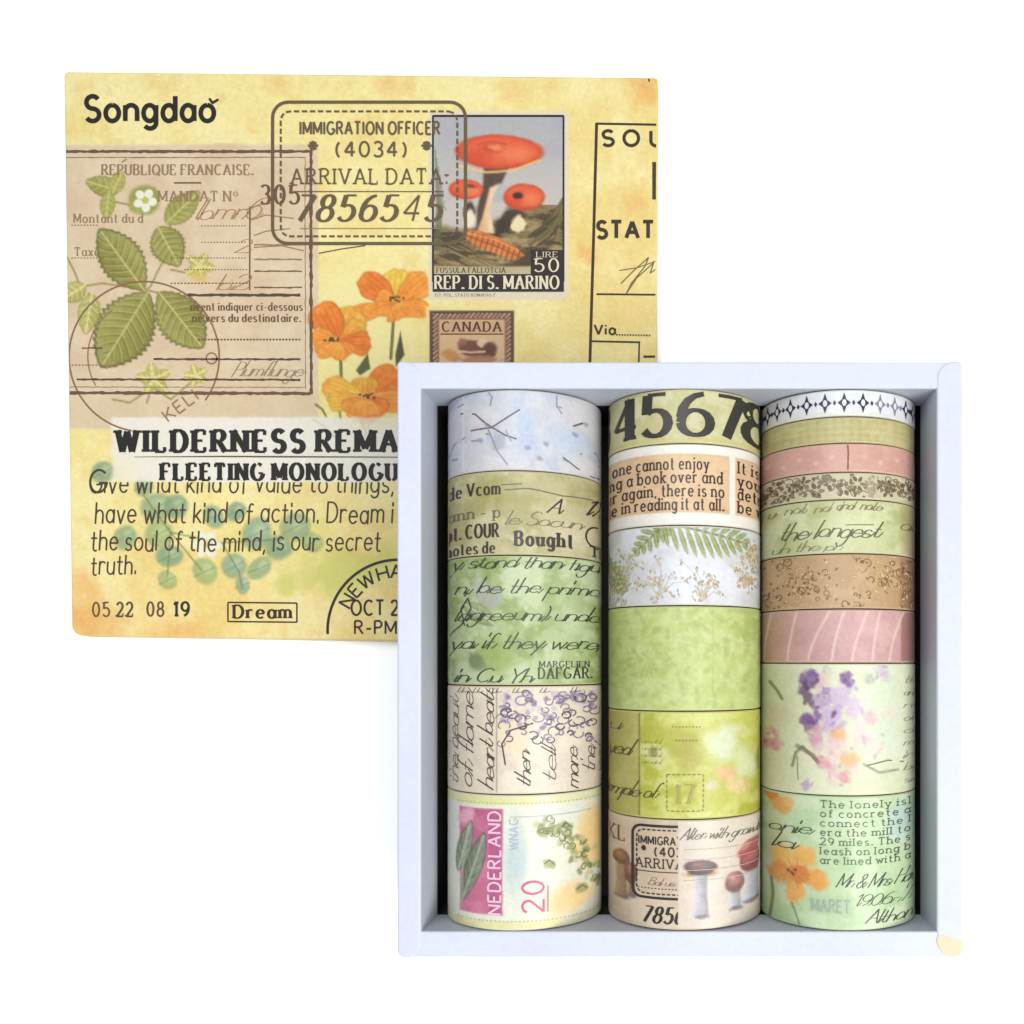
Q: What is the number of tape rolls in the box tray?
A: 20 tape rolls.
